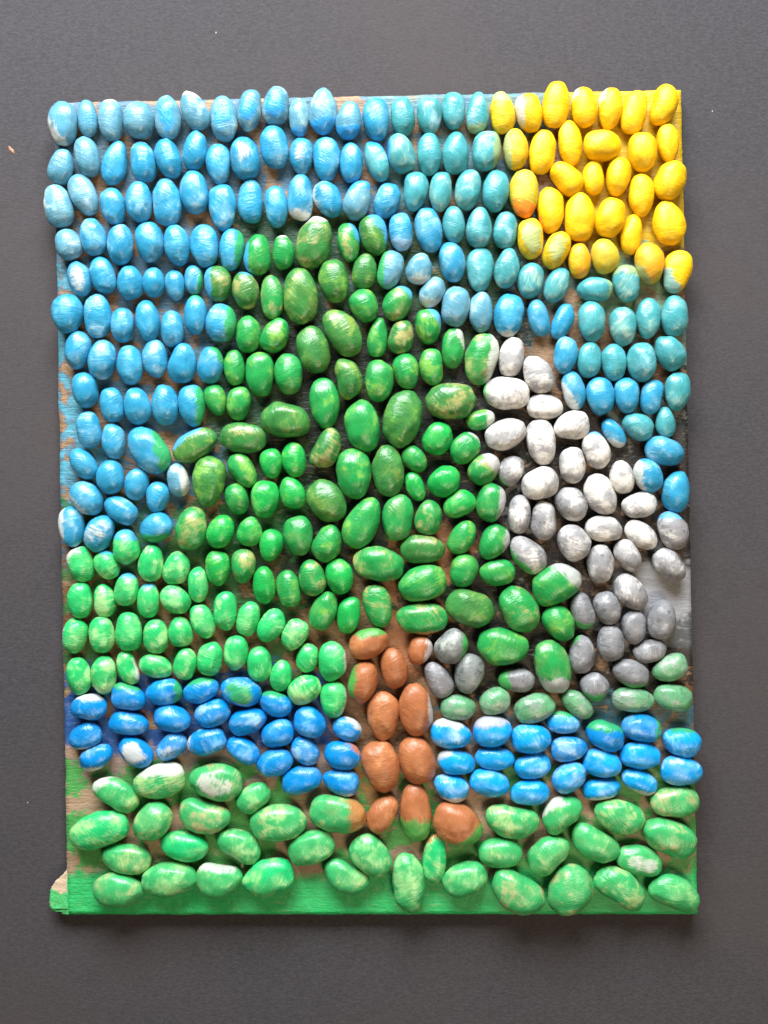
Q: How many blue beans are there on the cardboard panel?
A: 179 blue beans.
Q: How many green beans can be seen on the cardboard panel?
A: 166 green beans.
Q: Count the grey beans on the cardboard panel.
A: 39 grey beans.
